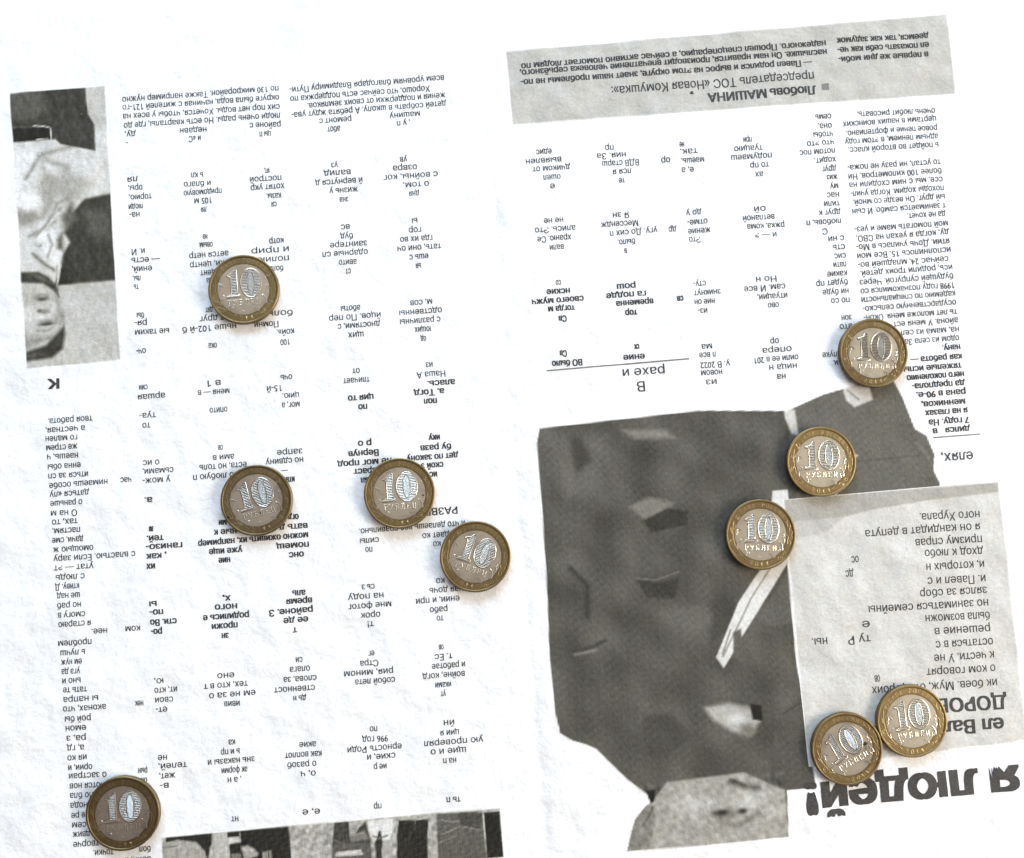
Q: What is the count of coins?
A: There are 10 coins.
